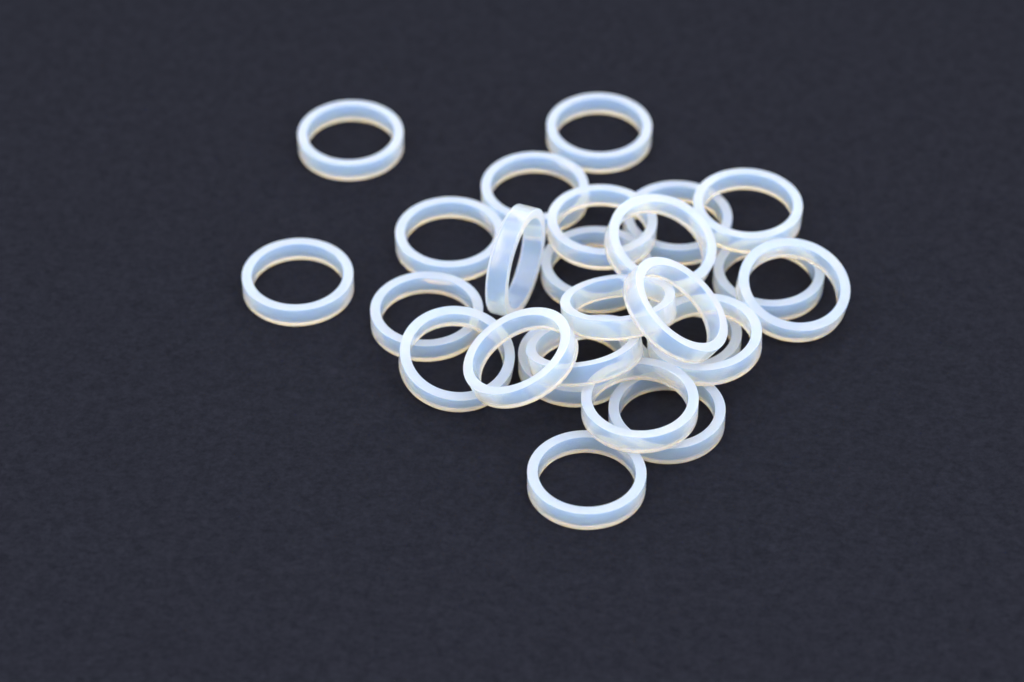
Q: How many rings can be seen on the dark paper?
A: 25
